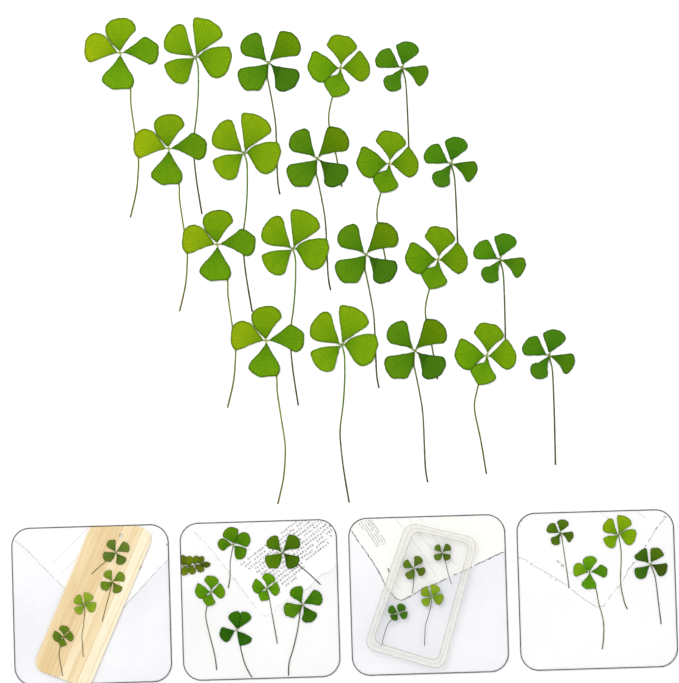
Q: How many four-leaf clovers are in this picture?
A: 38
